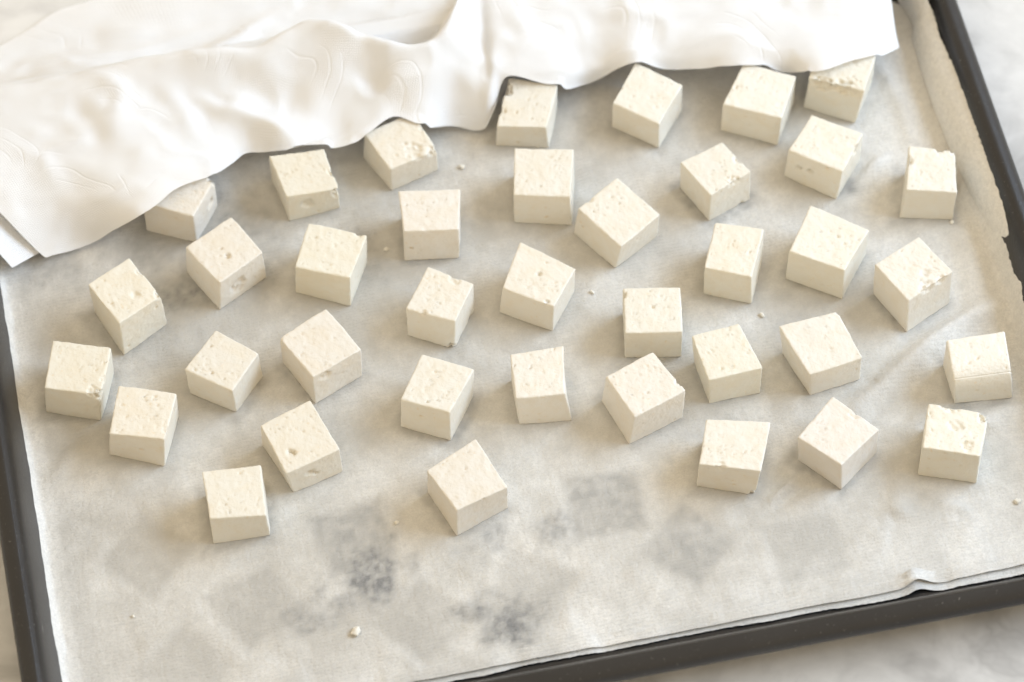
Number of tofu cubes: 38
